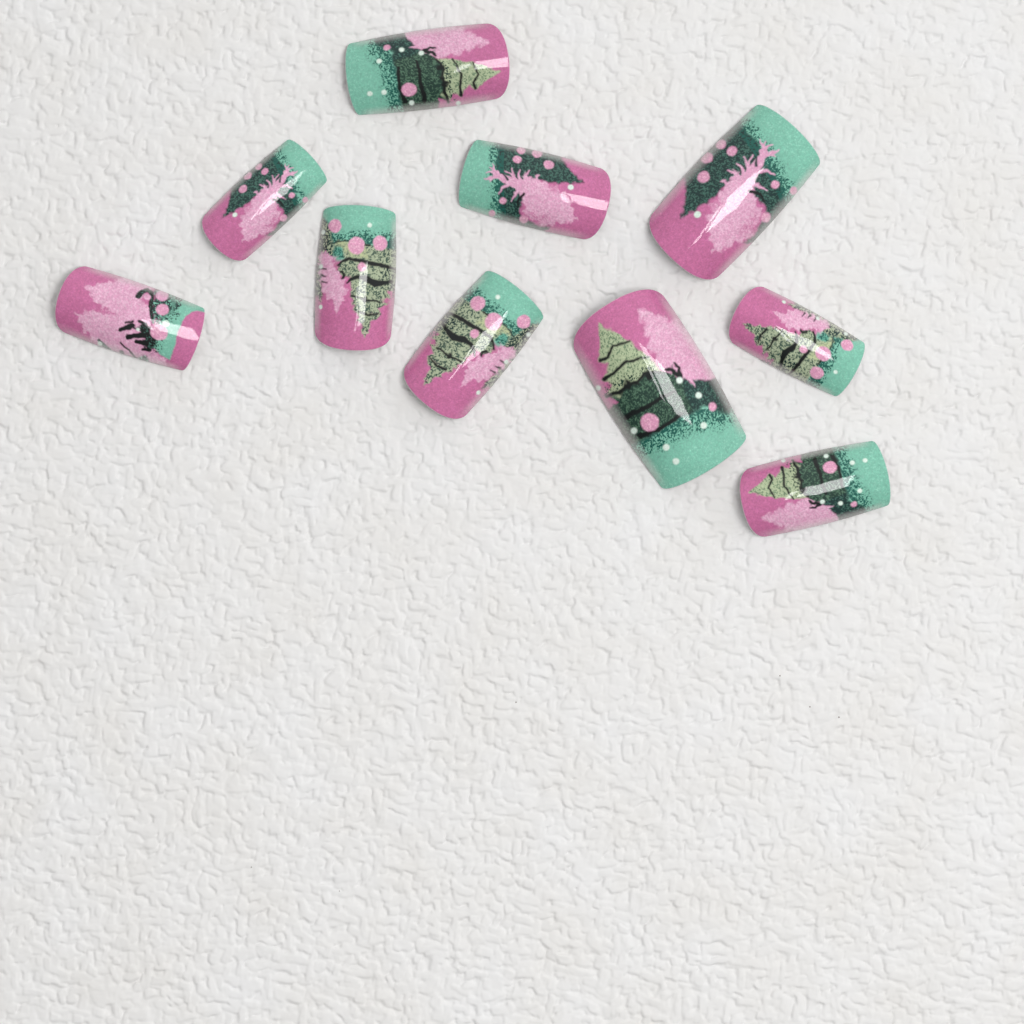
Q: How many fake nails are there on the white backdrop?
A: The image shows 10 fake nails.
